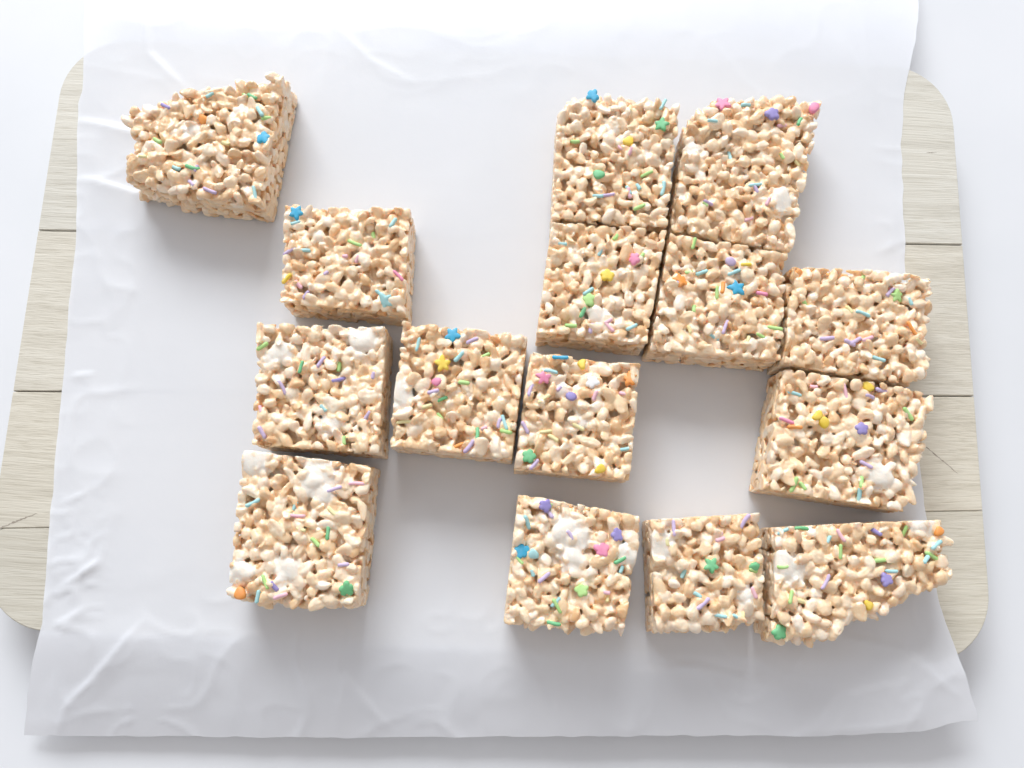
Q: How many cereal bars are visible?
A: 15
